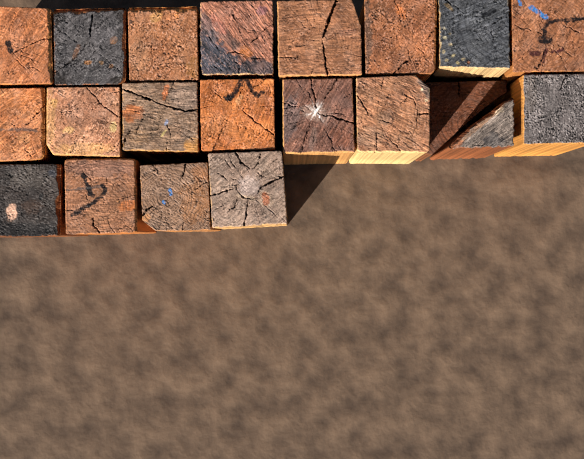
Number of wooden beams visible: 21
